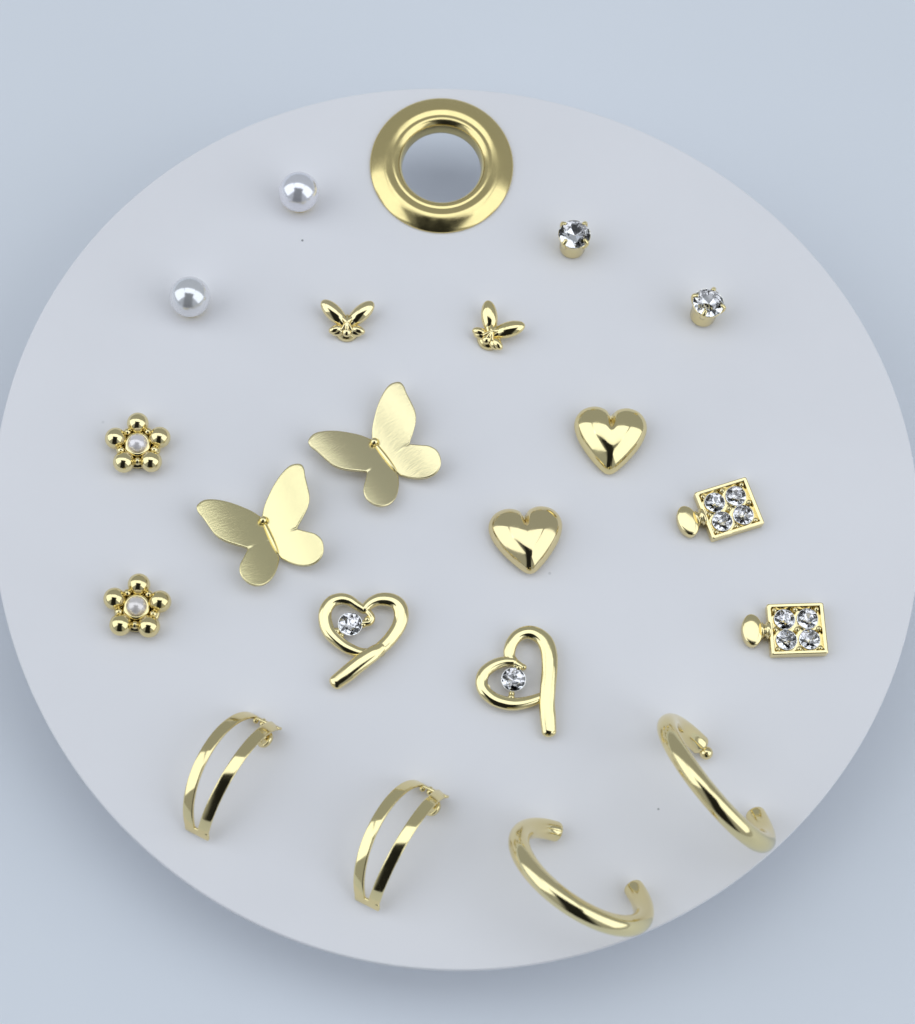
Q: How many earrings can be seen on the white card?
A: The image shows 20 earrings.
